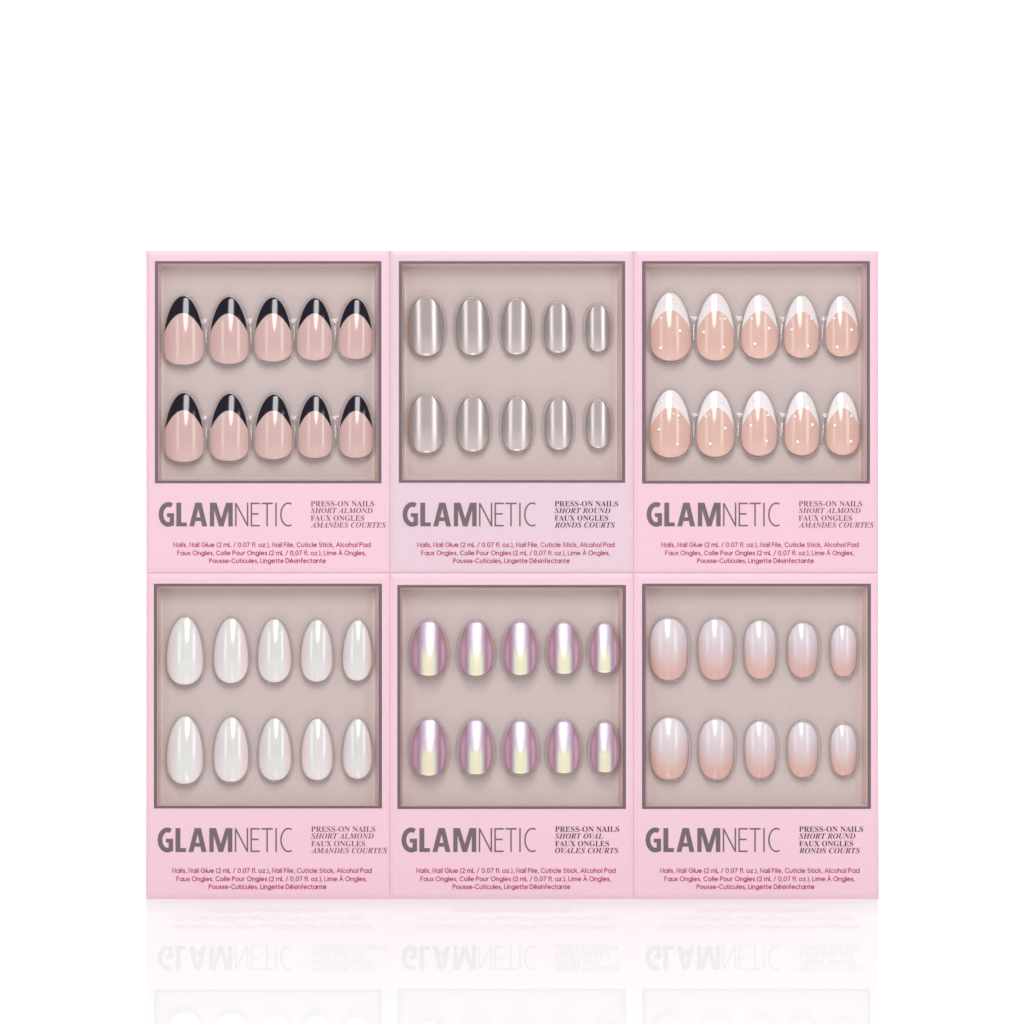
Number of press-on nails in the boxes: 60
